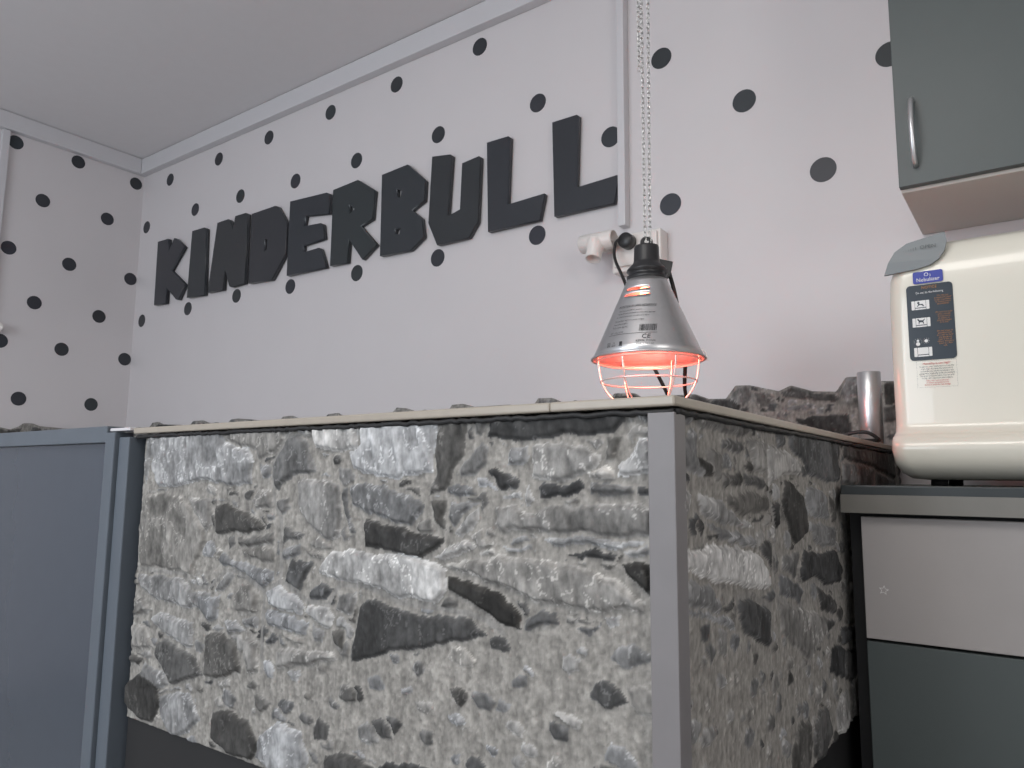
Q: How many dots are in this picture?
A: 41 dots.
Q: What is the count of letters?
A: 10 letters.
